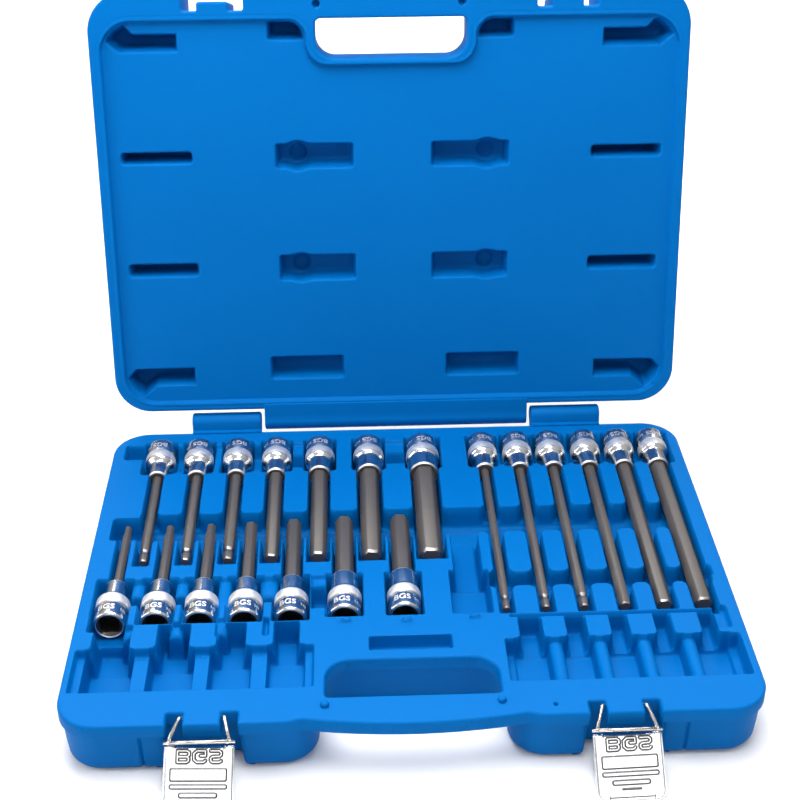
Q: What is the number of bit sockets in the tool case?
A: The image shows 20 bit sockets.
